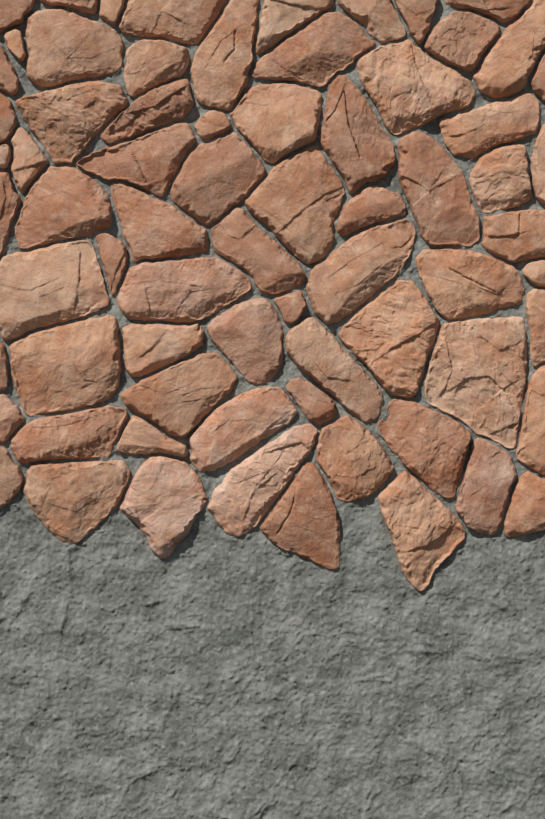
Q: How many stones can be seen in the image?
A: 71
